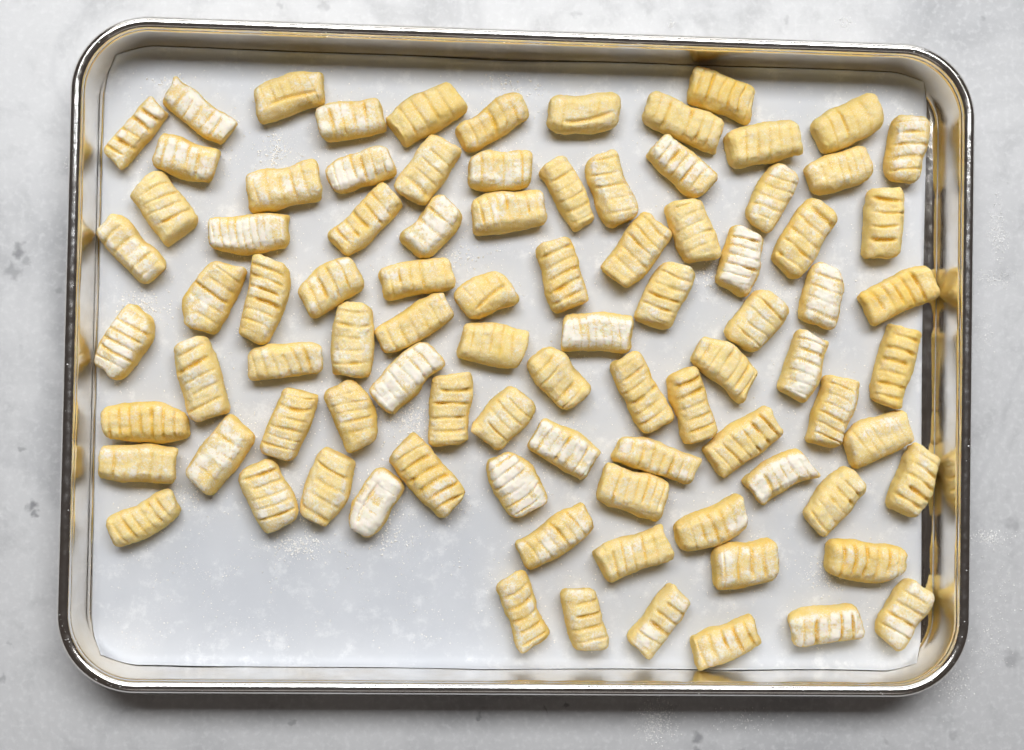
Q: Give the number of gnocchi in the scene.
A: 90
